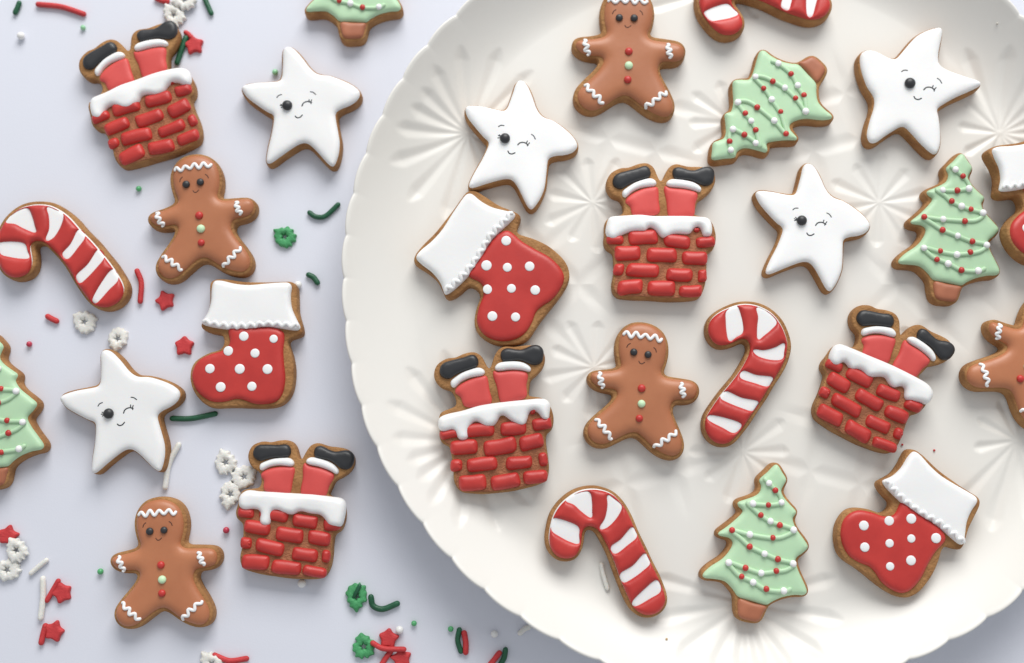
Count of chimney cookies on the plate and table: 5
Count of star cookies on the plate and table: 5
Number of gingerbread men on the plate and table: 5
